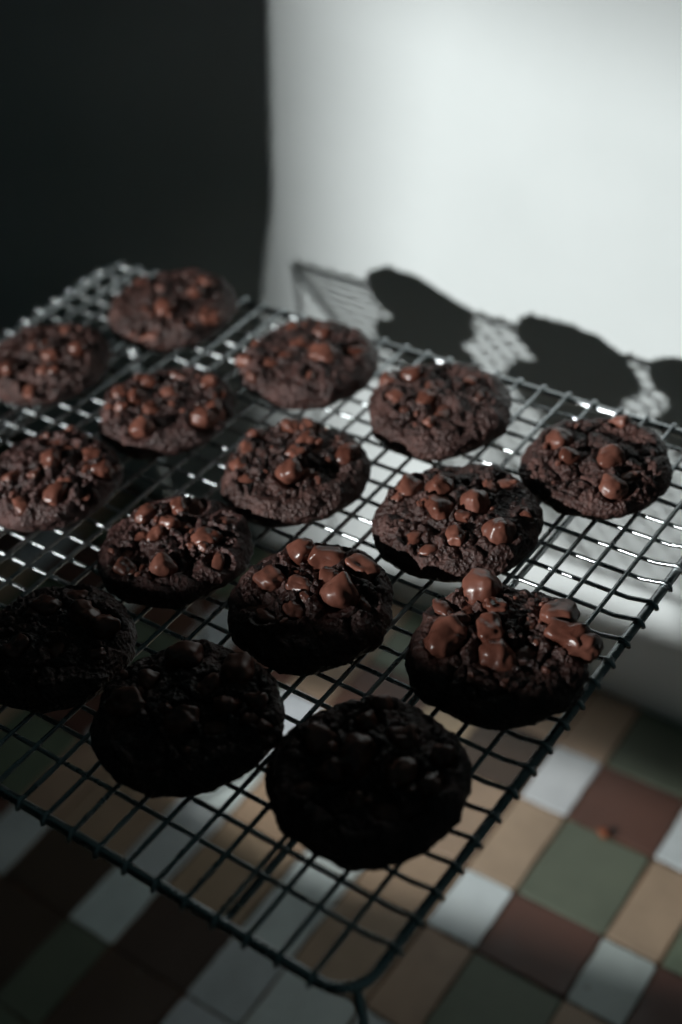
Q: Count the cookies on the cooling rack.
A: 15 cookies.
